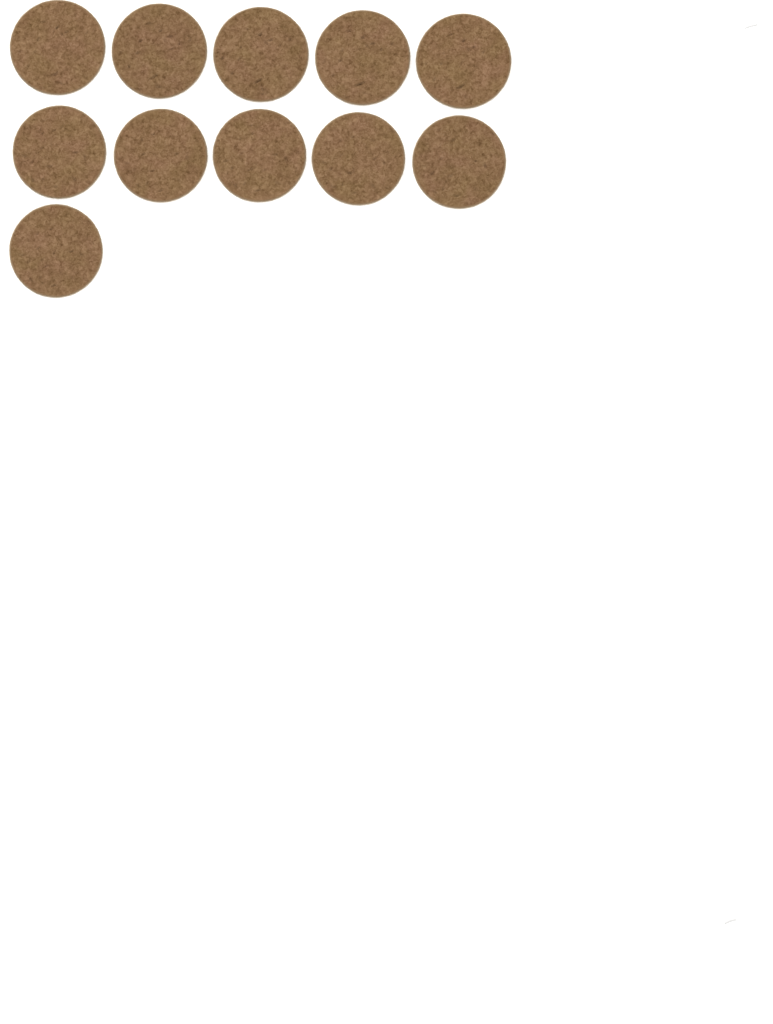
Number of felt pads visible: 11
